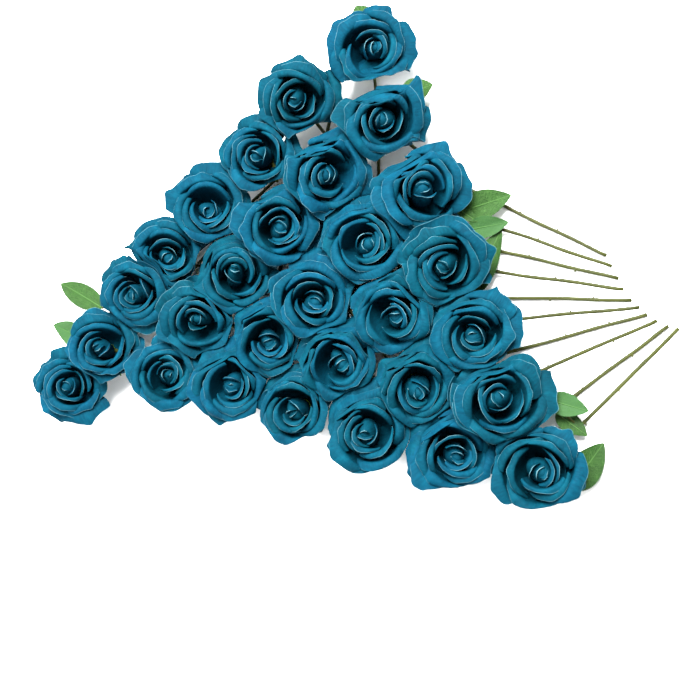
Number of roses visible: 29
